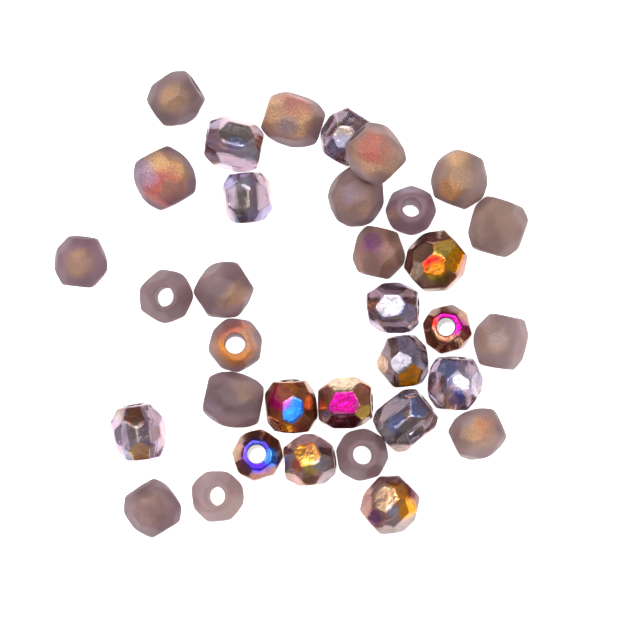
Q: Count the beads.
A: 34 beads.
